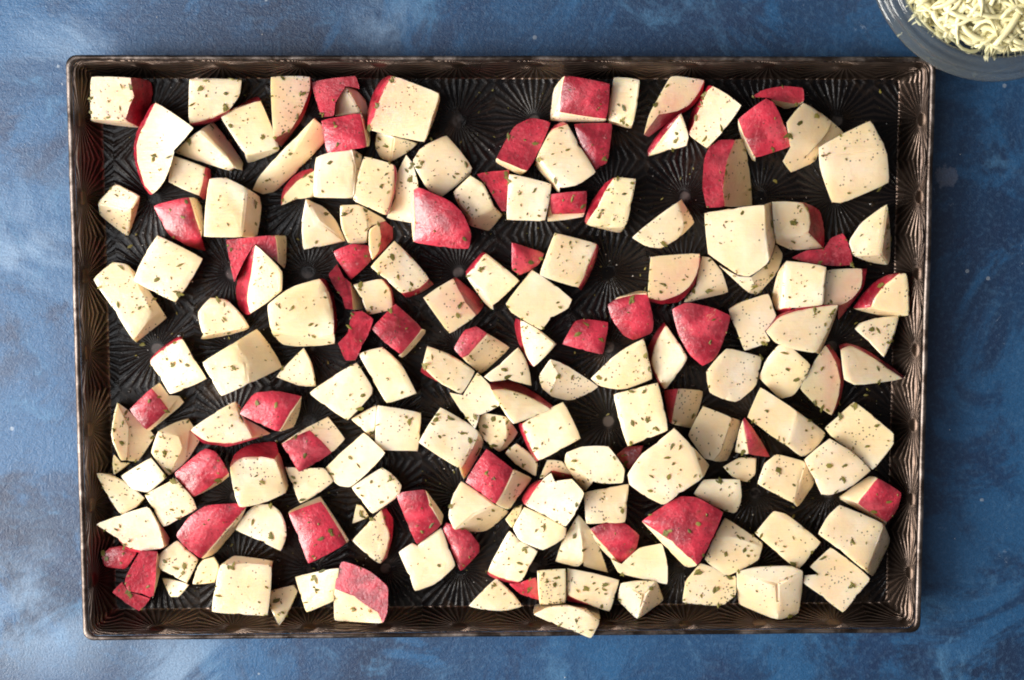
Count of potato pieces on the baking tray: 173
